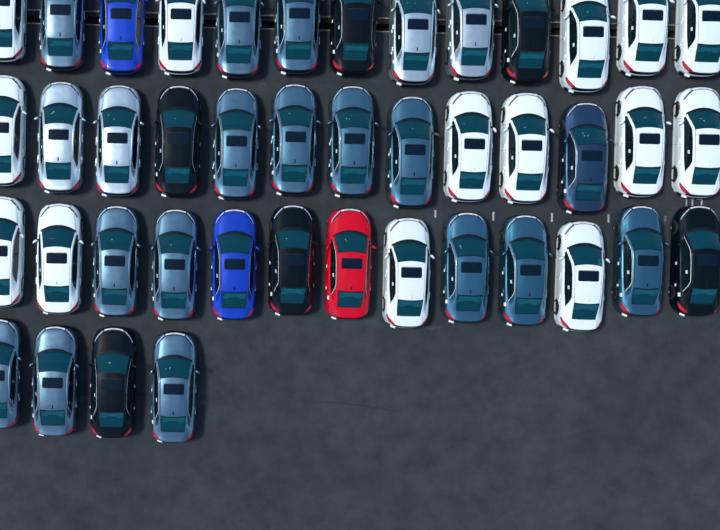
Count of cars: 43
